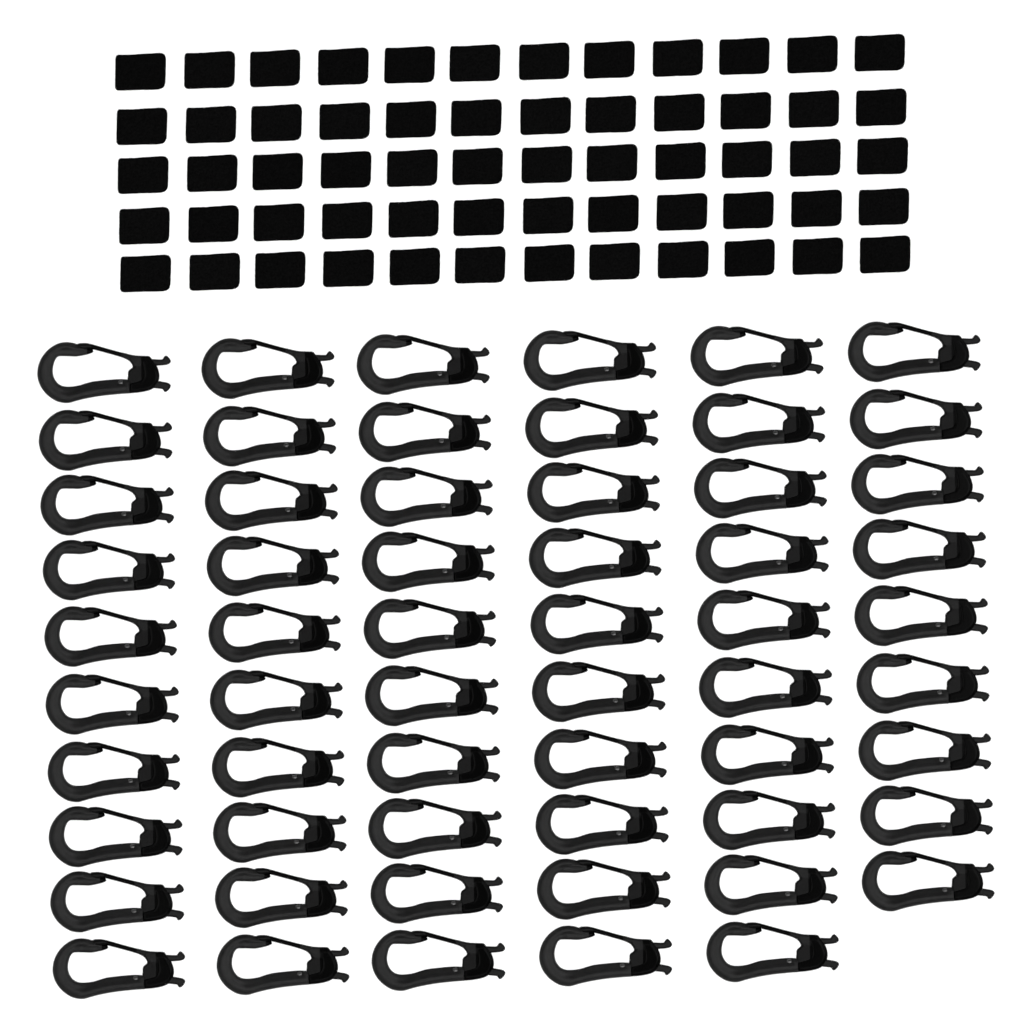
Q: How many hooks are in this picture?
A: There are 59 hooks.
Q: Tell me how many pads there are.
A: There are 60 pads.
